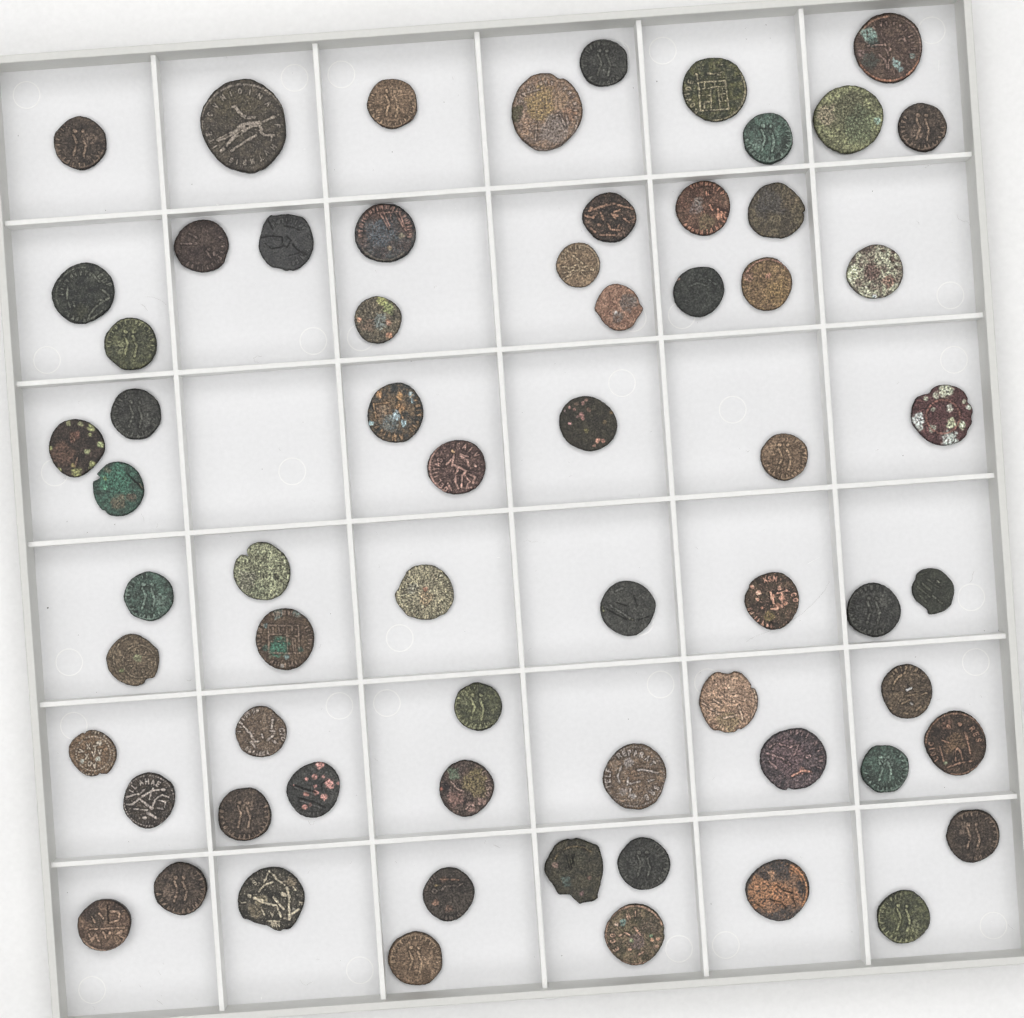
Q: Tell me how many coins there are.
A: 65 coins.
